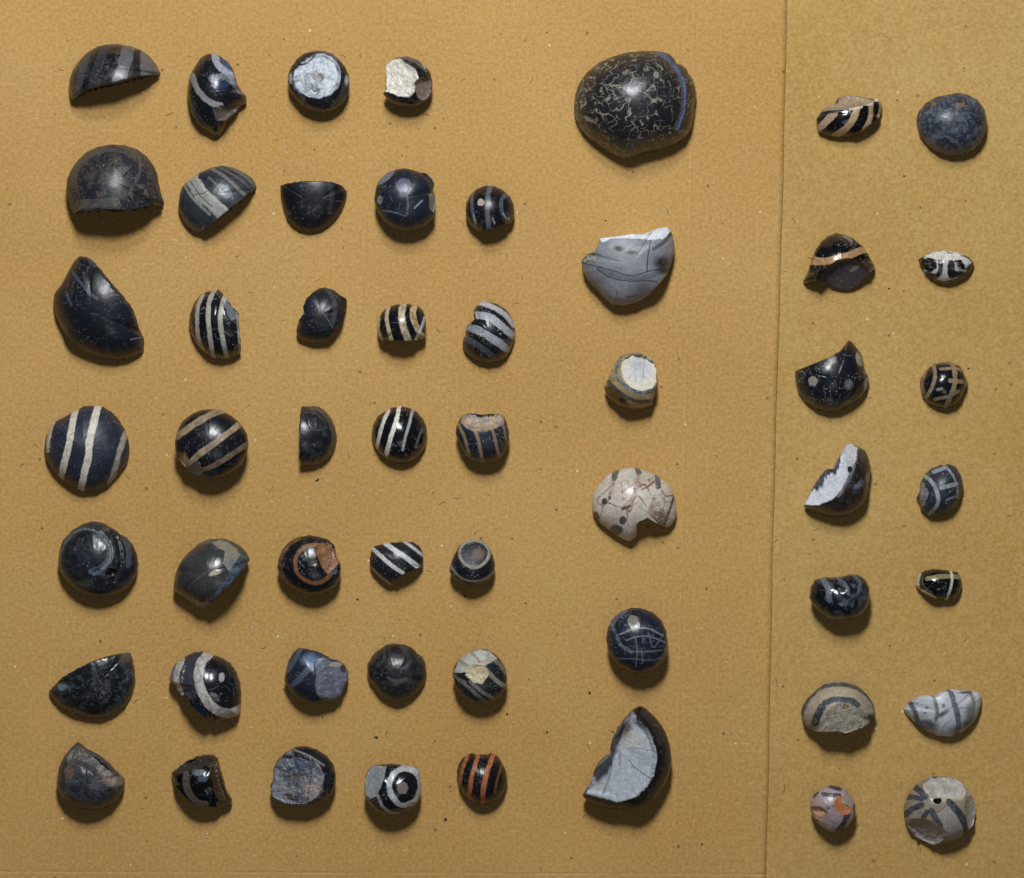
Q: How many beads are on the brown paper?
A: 54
